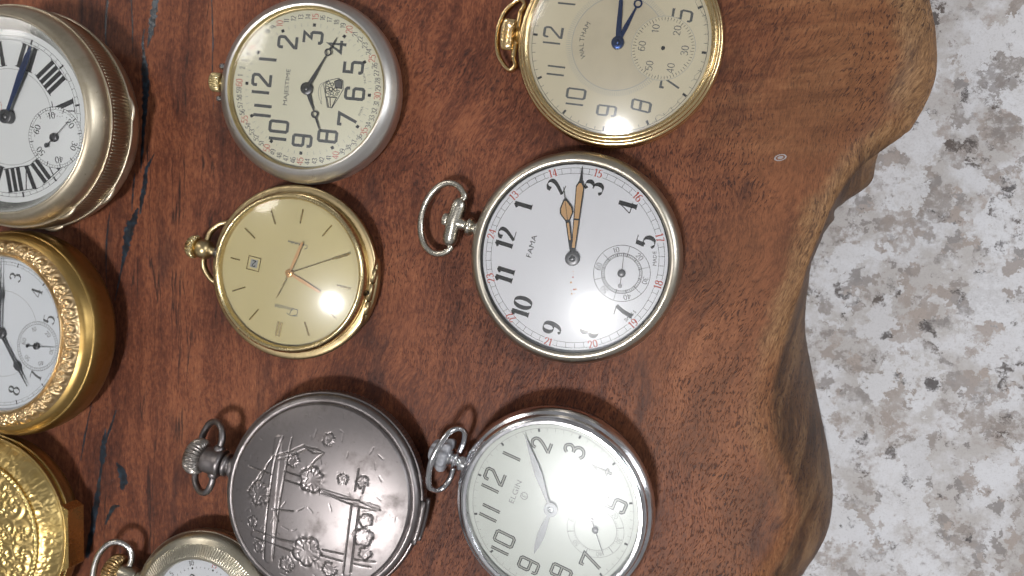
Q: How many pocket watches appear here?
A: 10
